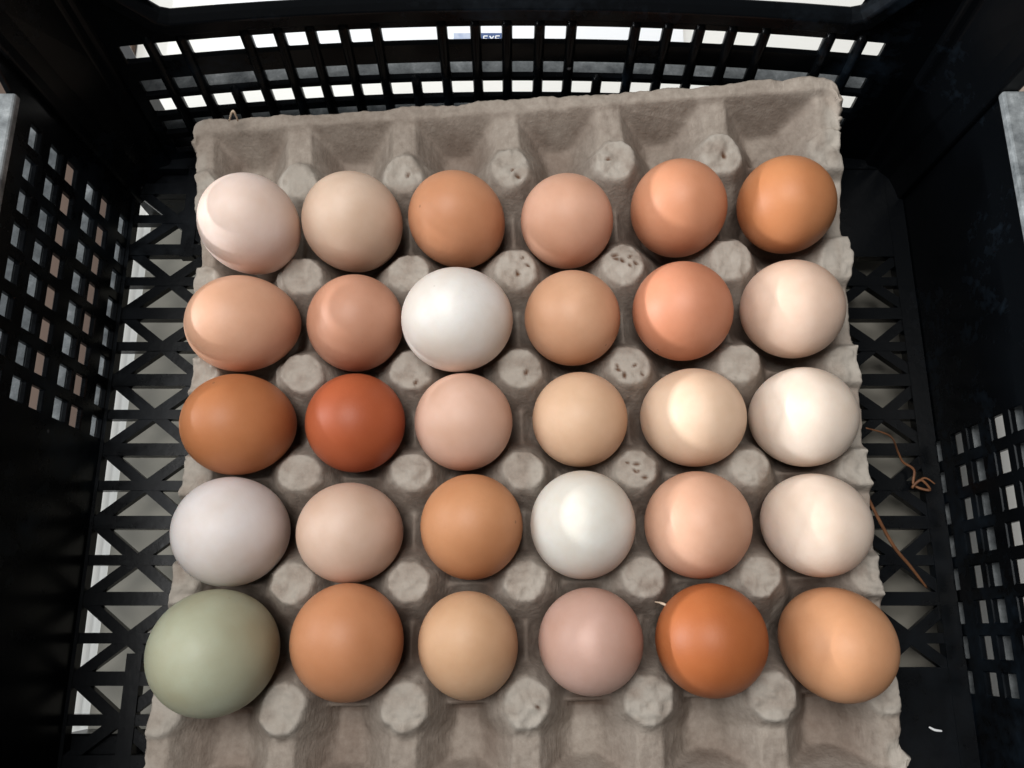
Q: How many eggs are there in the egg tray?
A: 30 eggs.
